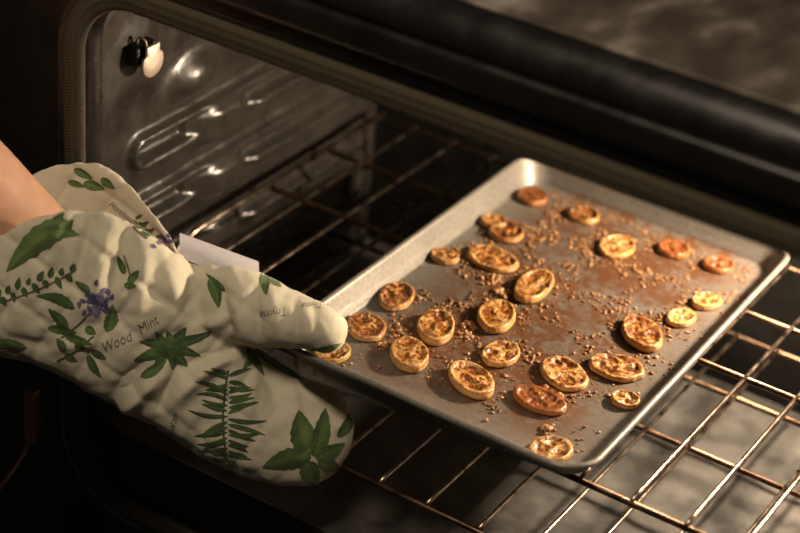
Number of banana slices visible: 26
